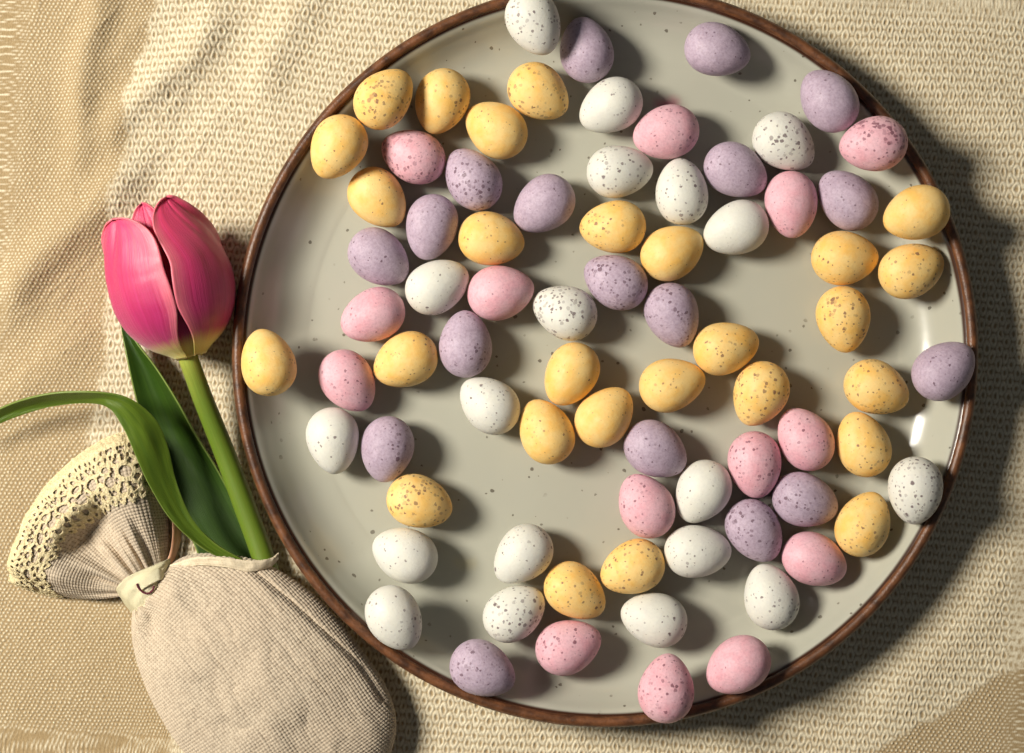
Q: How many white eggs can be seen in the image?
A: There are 19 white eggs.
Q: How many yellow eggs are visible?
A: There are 27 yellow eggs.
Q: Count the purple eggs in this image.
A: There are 18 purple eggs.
